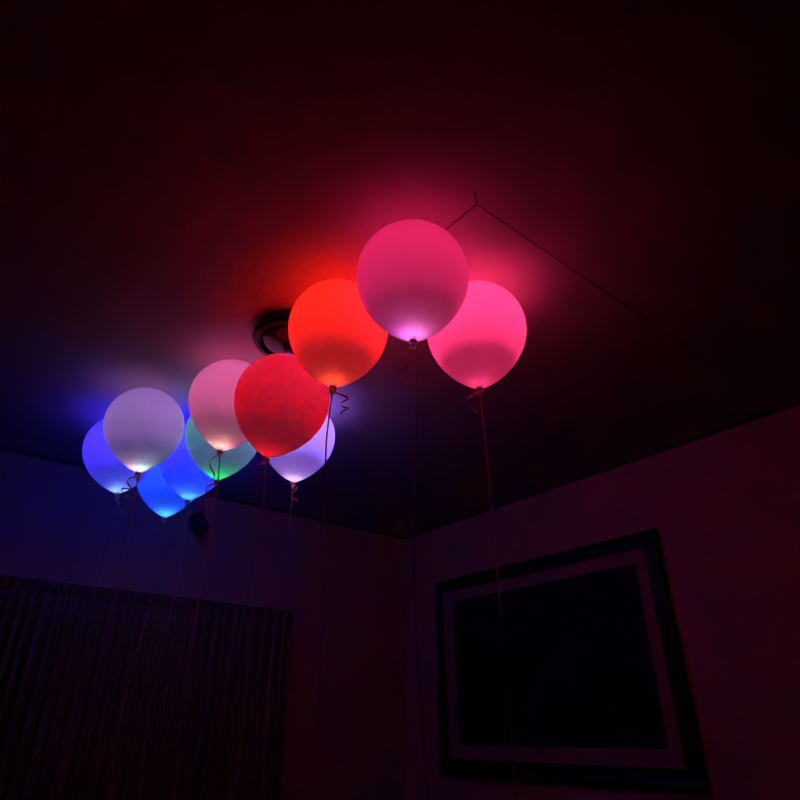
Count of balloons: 11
